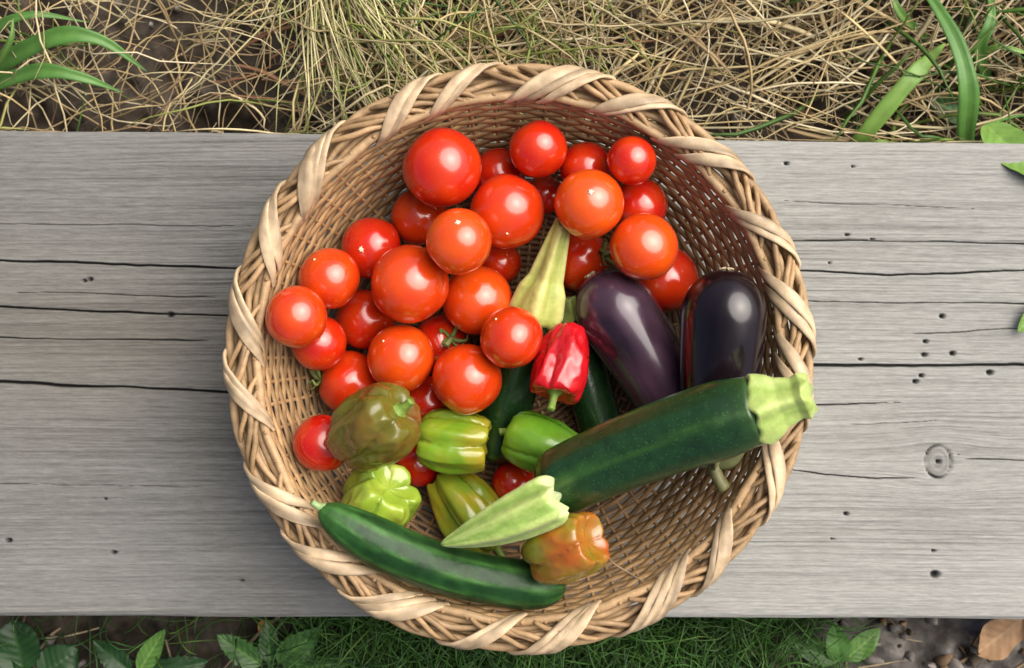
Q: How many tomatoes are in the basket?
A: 31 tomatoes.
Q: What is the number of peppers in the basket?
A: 7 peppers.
